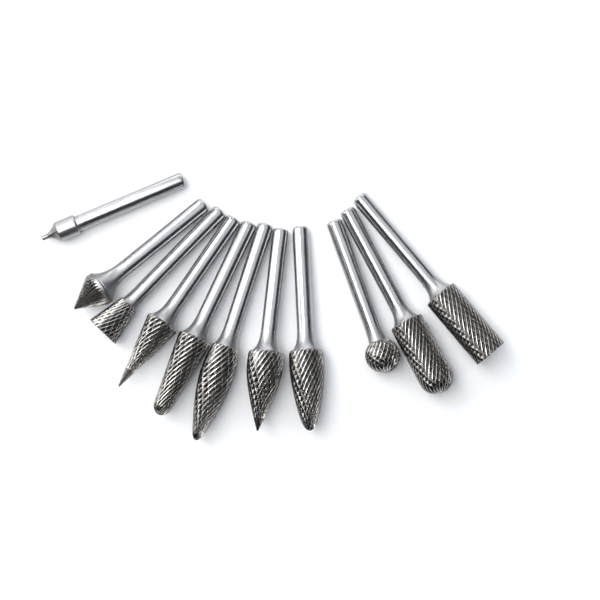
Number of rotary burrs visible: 11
